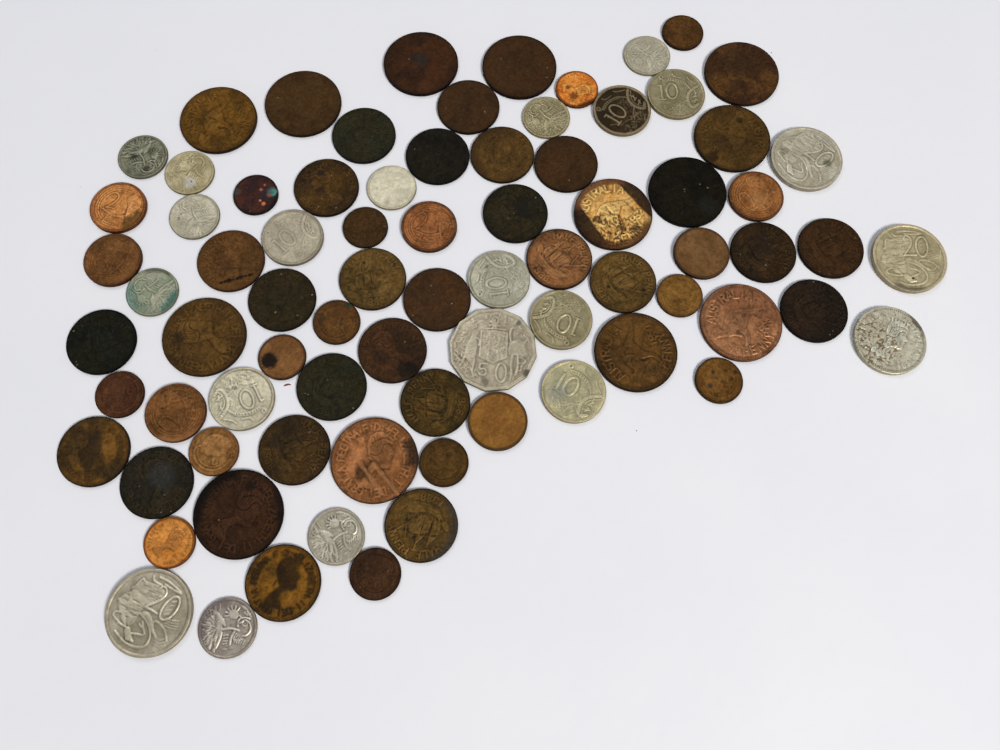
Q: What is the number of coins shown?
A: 79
